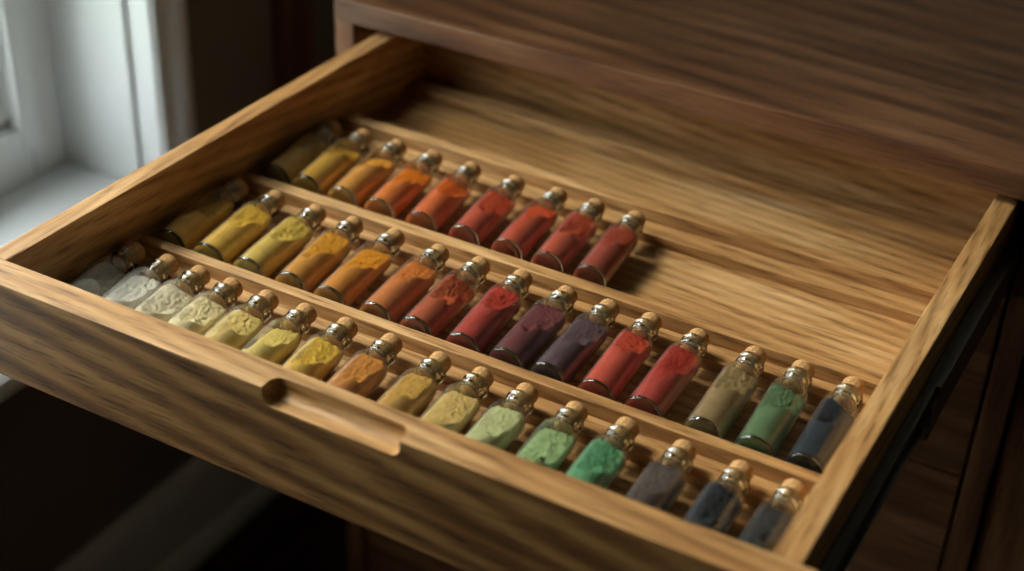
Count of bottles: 40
